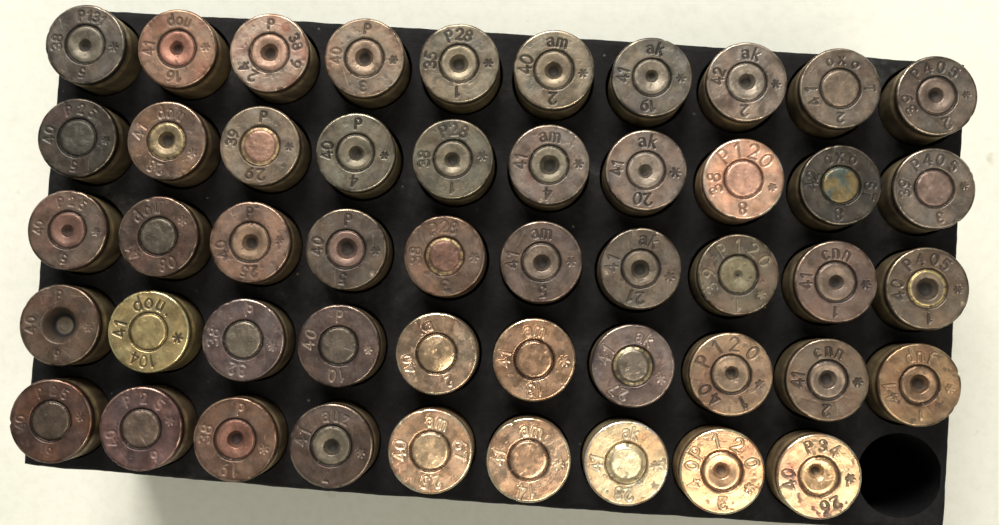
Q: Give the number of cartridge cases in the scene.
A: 49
